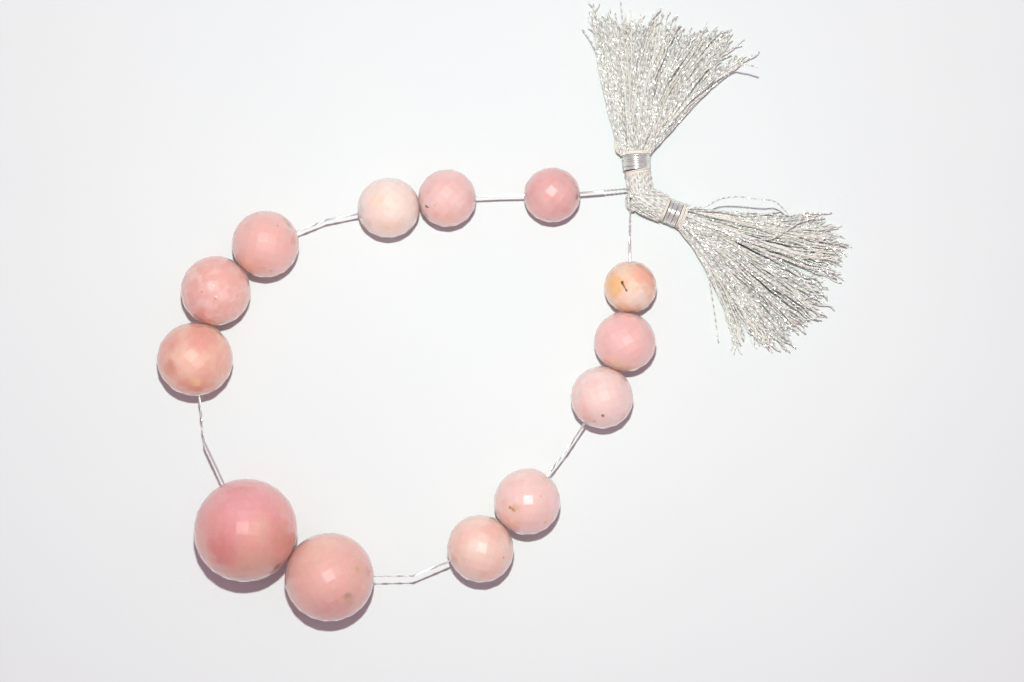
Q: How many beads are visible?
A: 13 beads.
